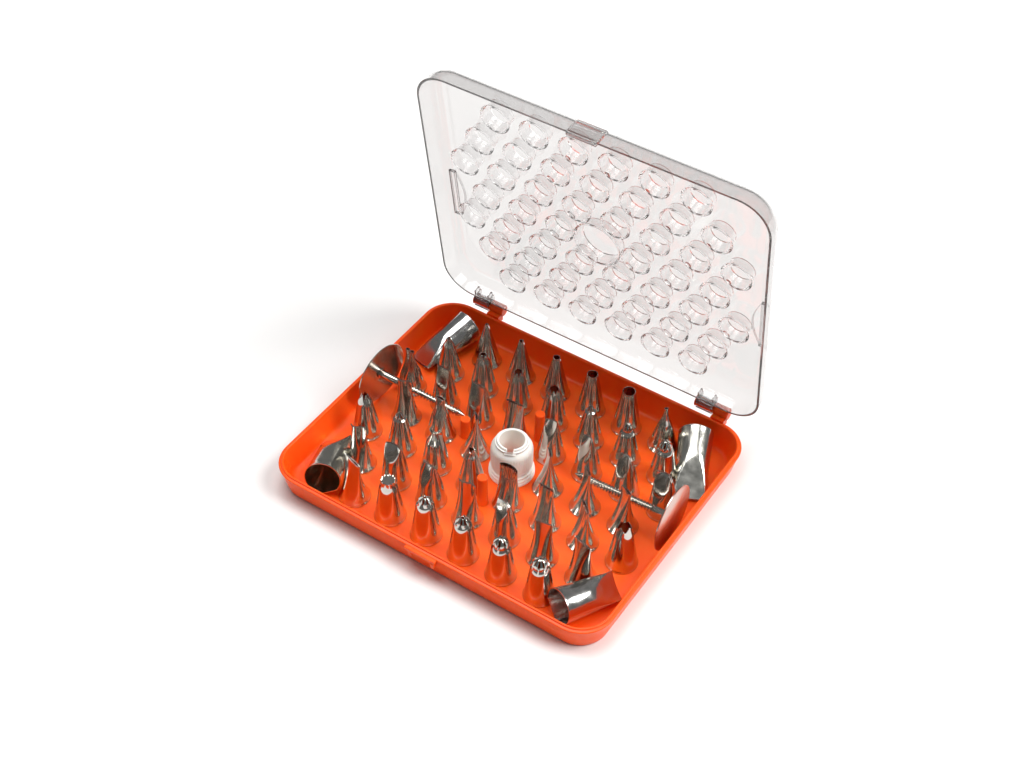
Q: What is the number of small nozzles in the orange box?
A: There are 48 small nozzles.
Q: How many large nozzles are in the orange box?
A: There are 4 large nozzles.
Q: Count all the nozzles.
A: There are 52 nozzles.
